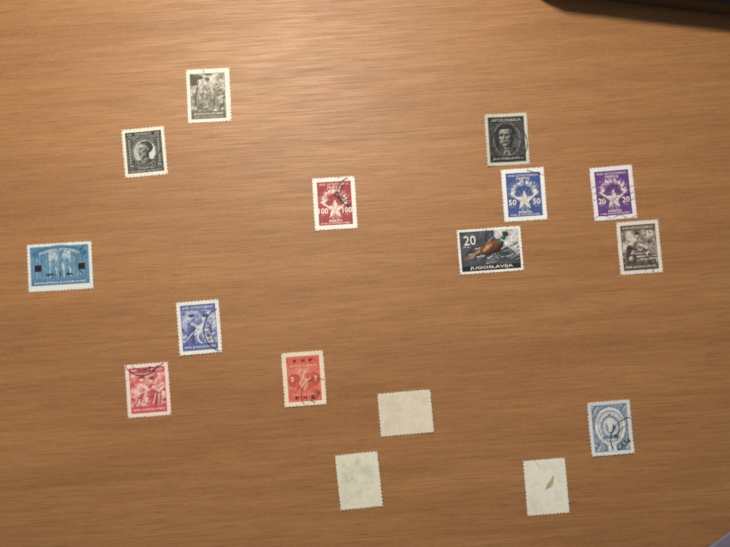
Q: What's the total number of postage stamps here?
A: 16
